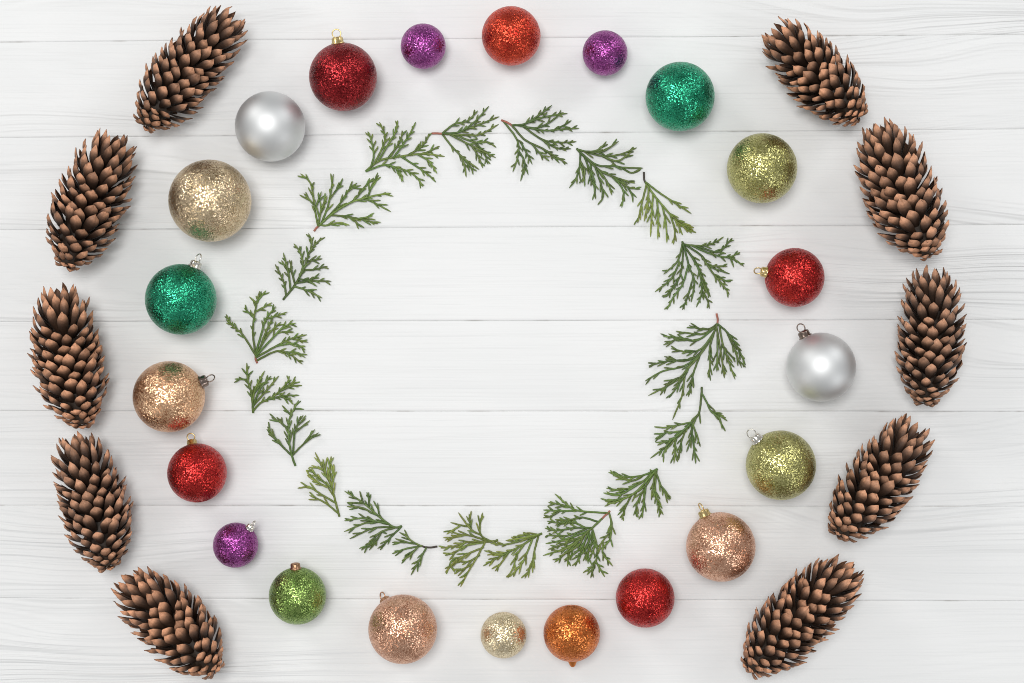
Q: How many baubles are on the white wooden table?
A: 21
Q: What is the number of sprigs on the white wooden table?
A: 20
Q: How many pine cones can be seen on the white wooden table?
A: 10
